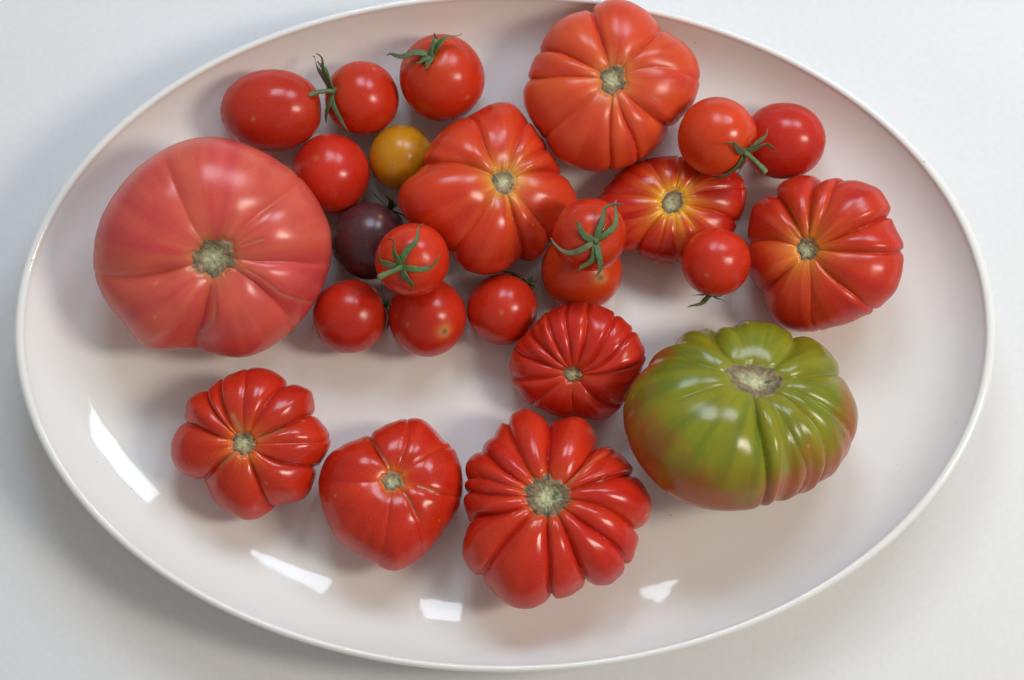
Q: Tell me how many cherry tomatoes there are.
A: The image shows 15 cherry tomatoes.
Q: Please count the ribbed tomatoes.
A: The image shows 10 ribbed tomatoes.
